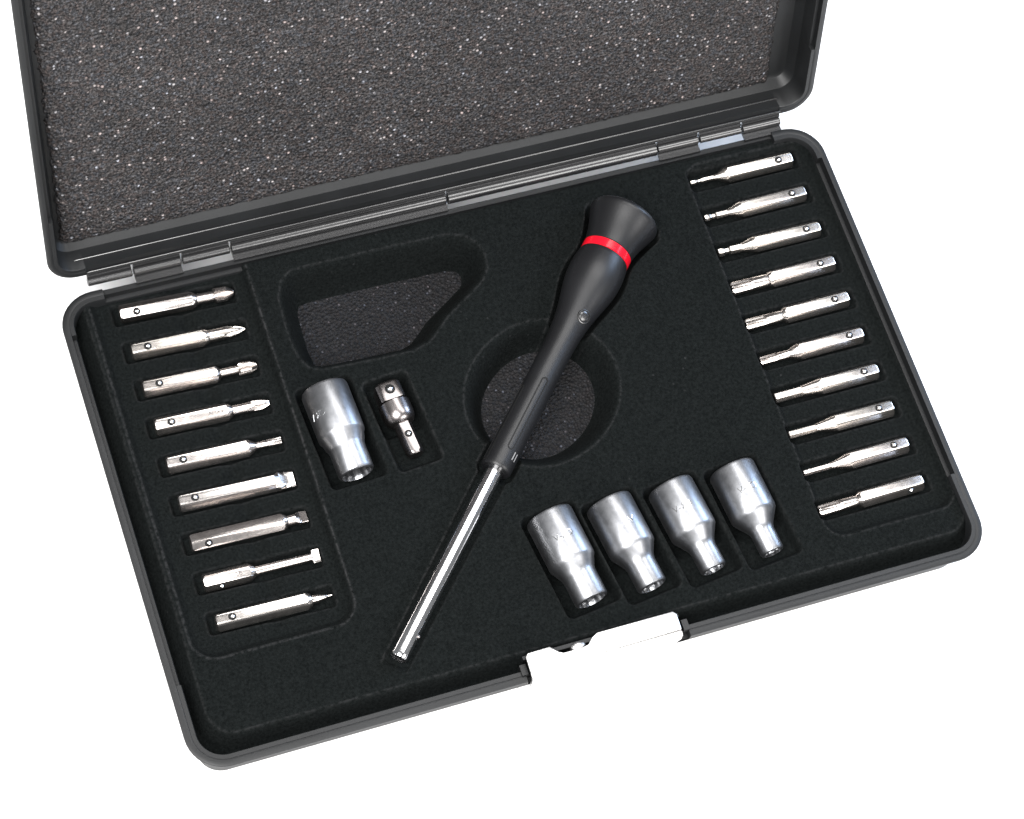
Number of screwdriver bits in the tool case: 19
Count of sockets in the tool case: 5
